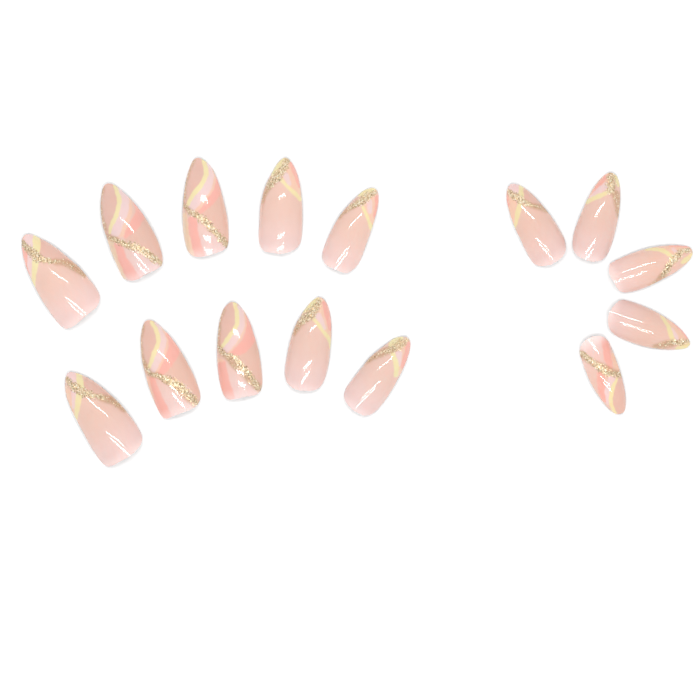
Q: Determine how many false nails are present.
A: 15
